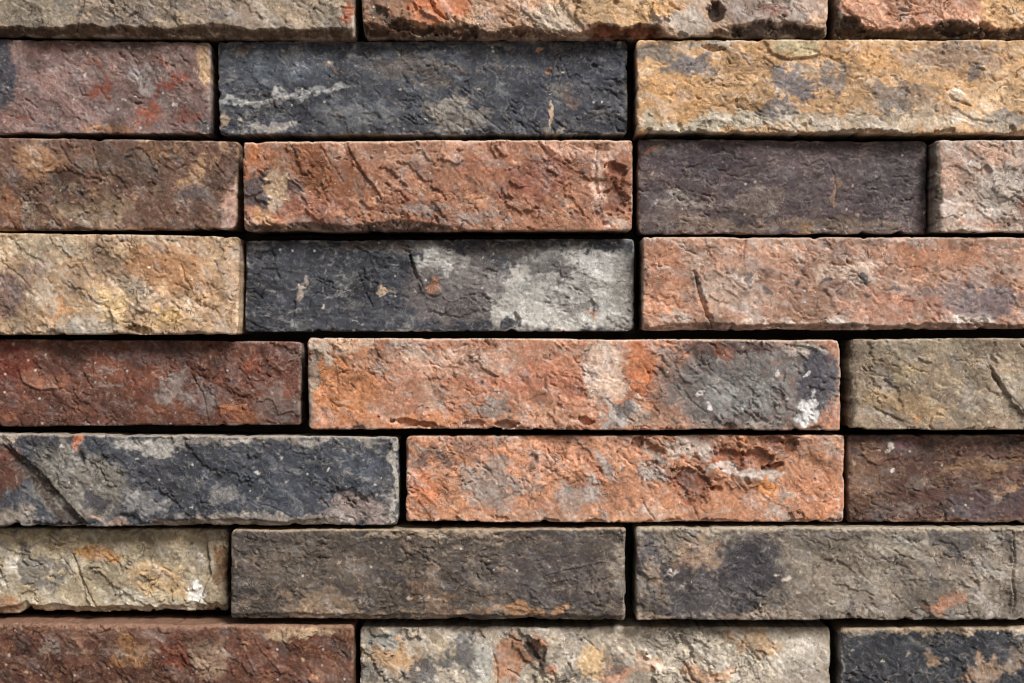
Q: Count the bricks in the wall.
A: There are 25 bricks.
